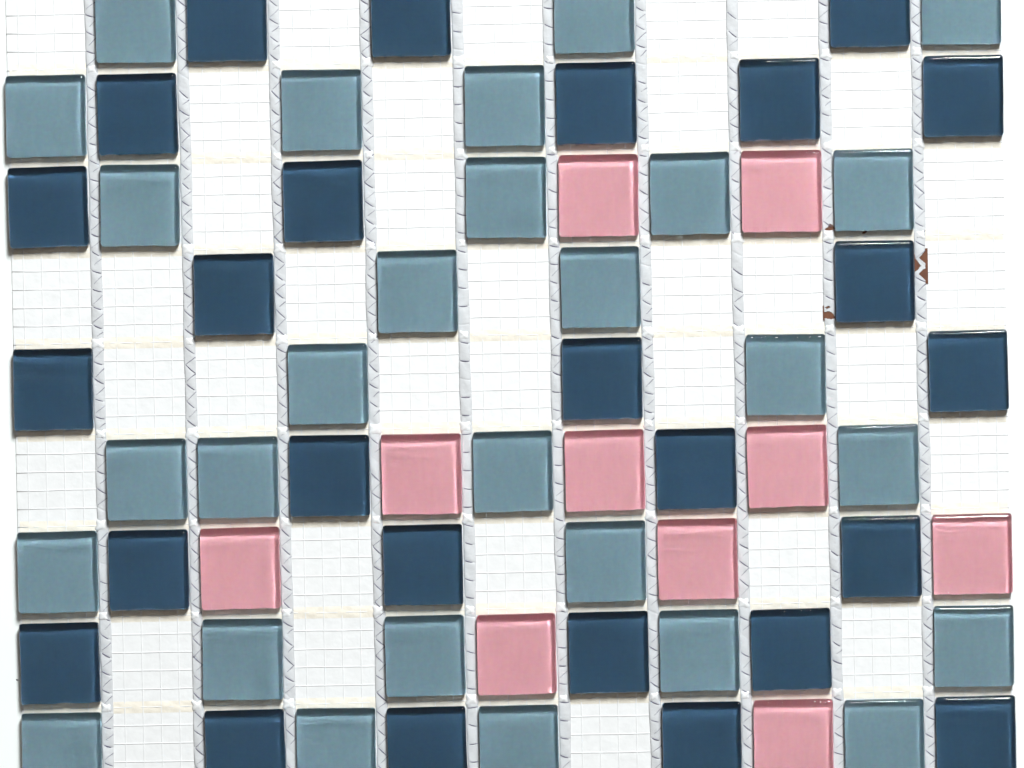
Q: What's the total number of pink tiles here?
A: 10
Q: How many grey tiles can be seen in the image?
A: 28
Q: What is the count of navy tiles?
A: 26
